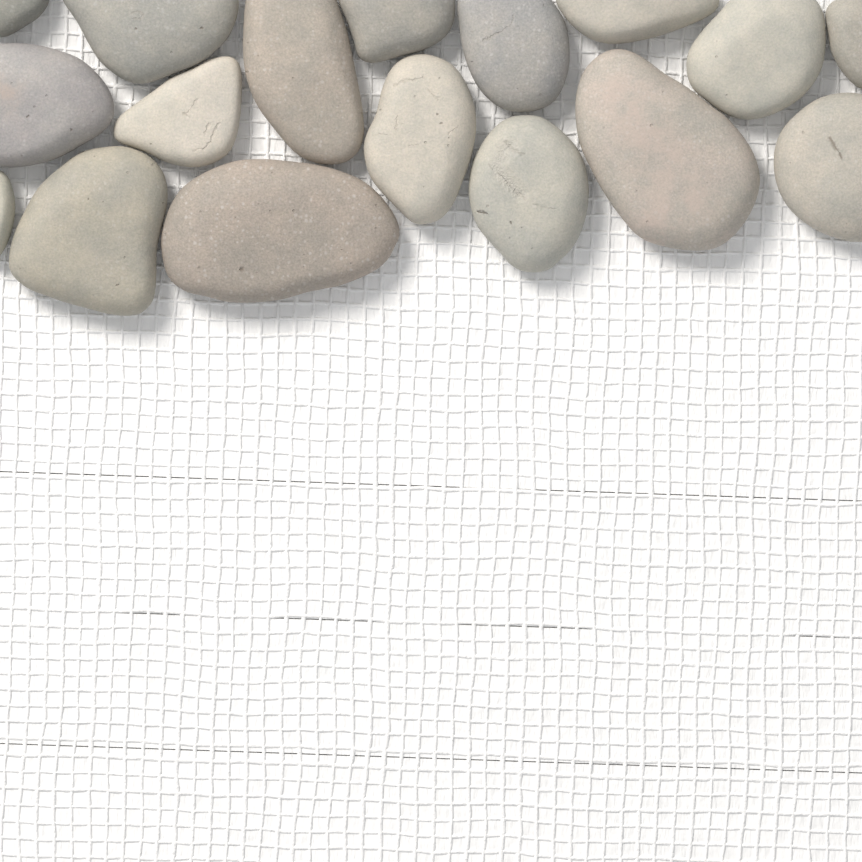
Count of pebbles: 17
